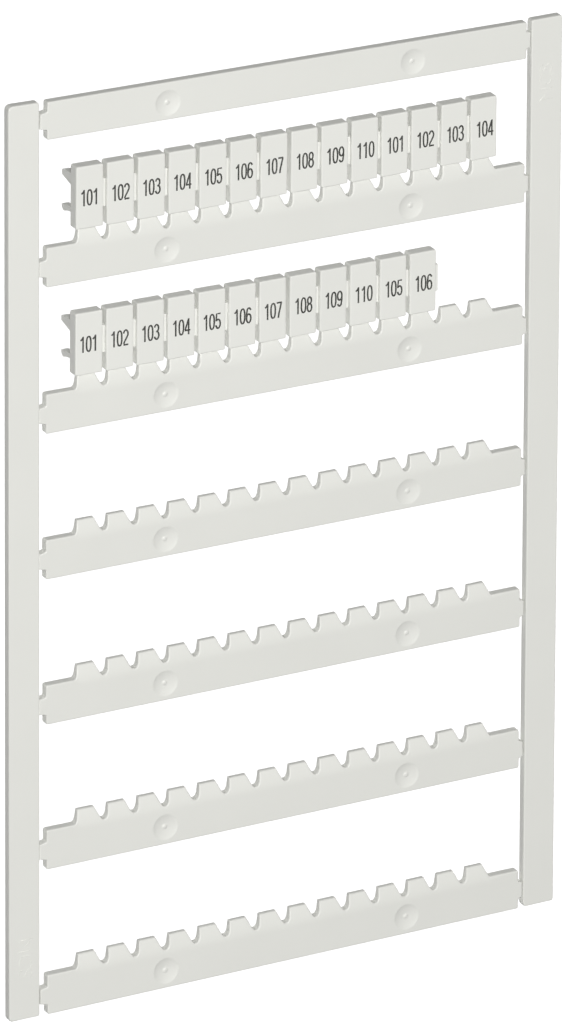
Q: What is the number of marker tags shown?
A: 26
